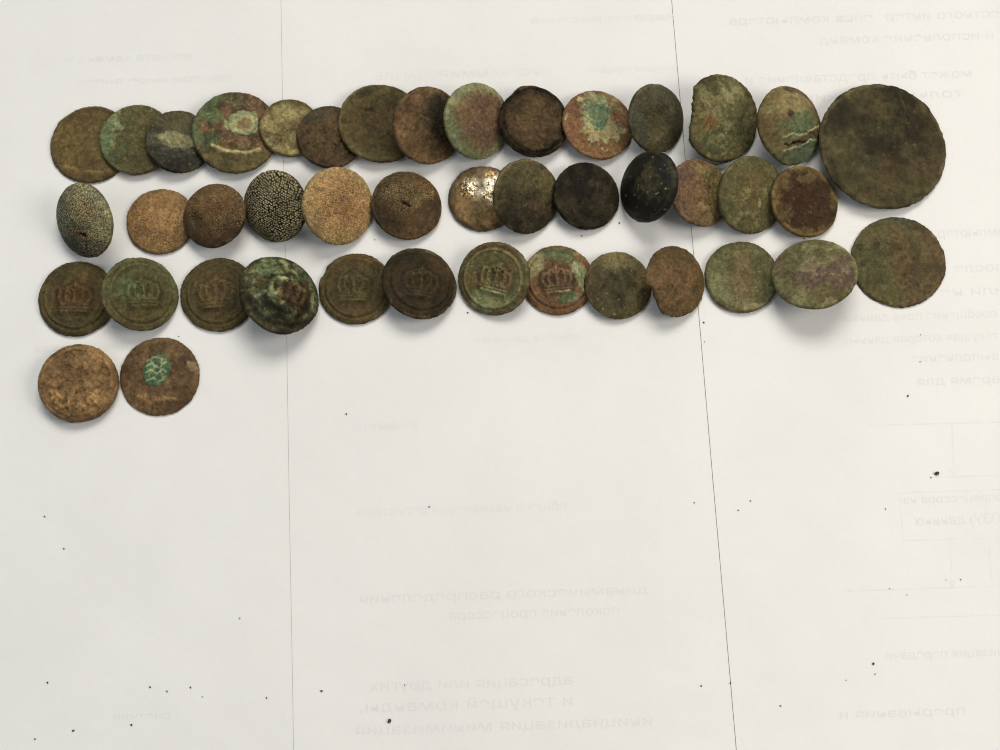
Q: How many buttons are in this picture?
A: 43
